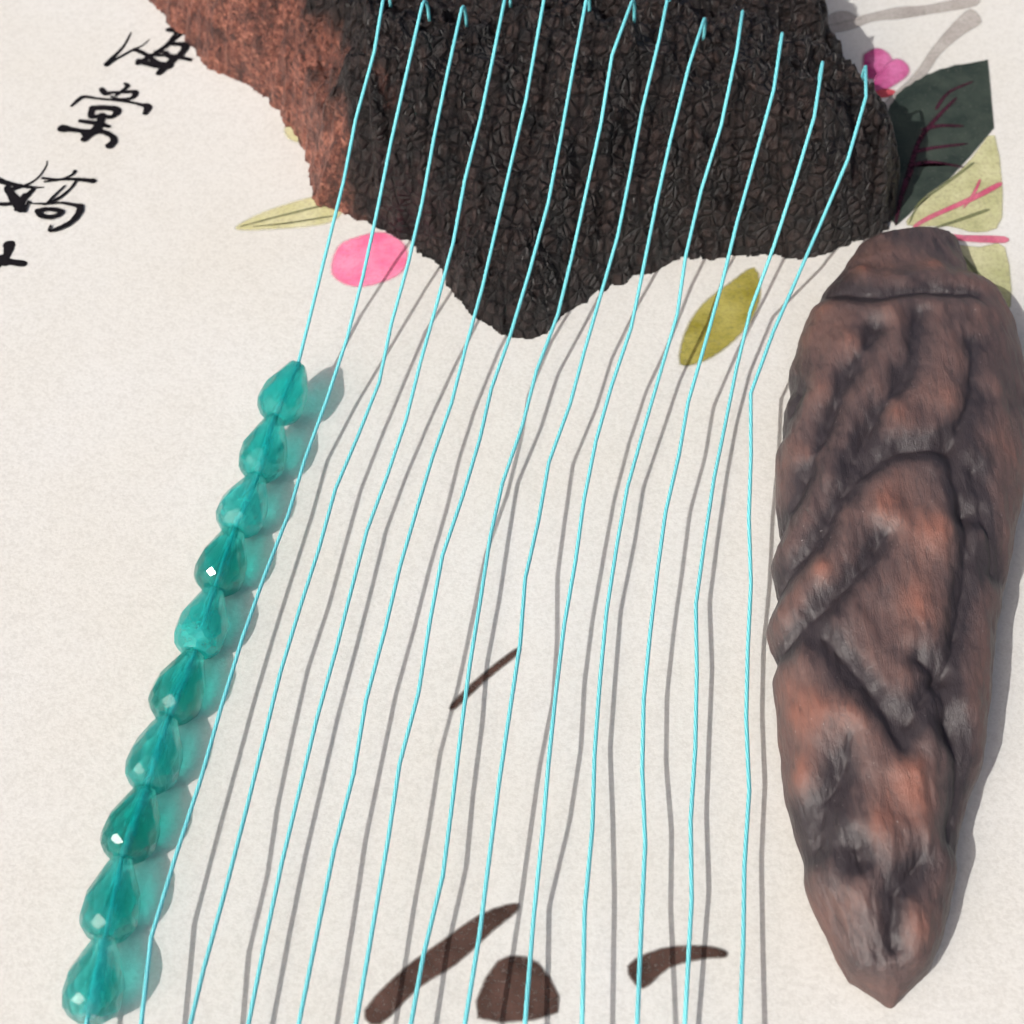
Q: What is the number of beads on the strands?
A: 10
